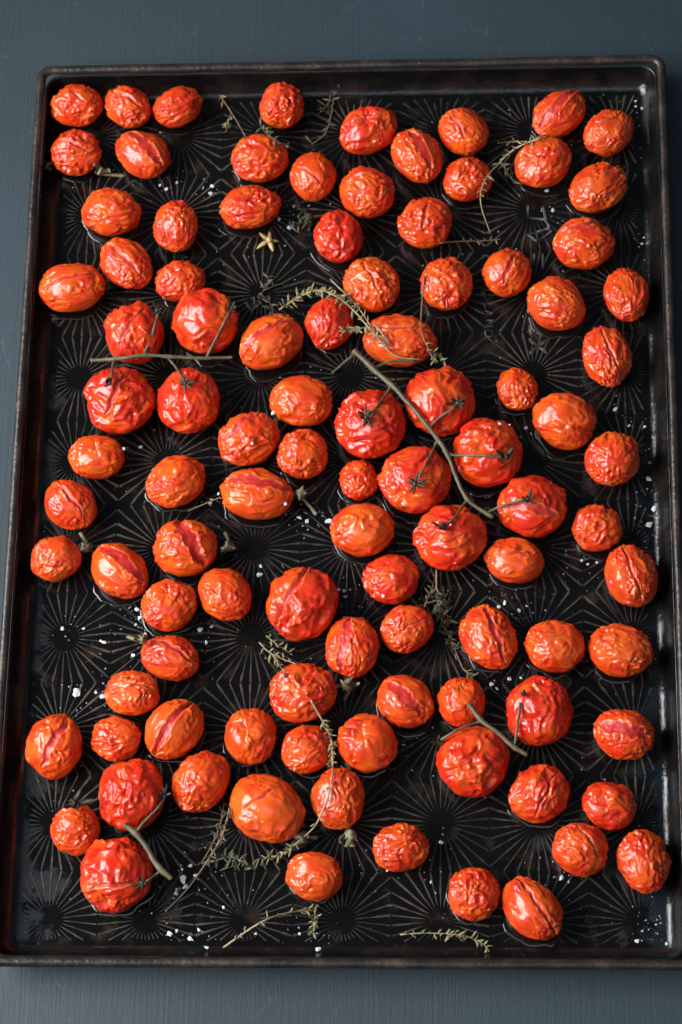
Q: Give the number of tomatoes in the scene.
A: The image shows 100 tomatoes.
